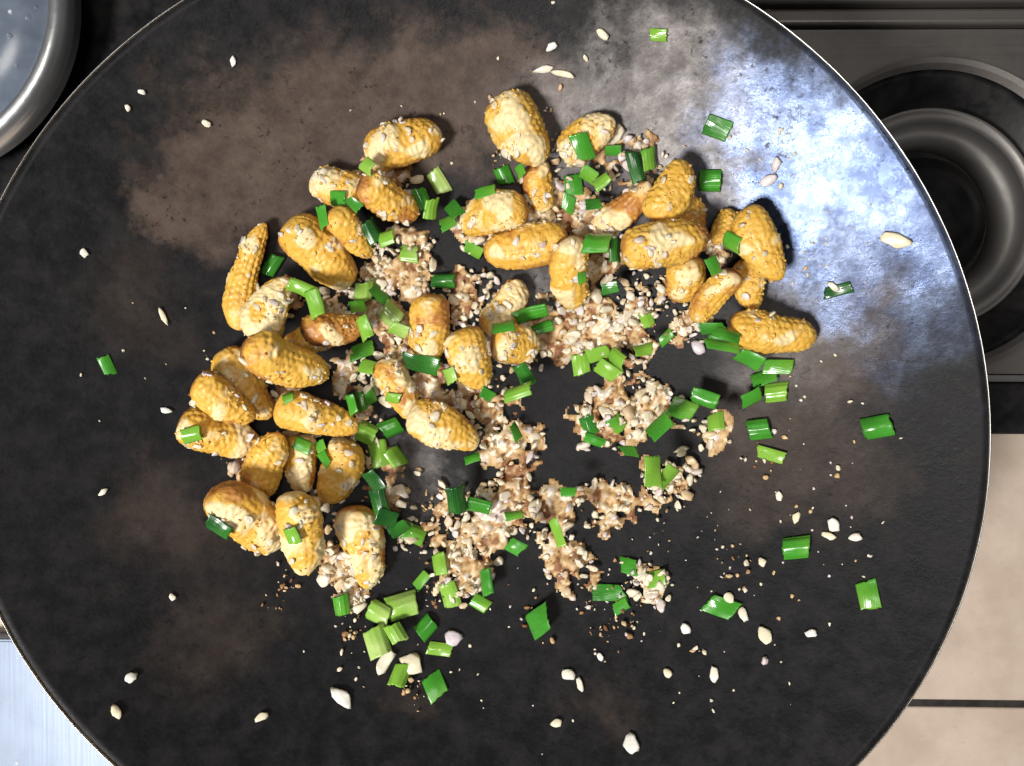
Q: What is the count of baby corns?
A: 42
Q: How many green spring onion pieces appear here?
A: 134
